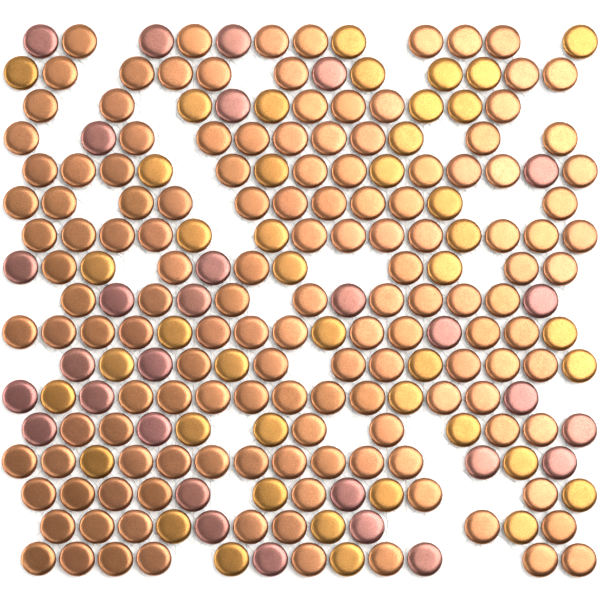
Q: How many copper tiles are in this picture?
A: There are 139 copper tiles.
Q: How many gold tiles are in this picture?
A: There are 43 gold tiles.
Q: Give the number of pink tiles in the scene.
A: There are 30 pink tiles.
